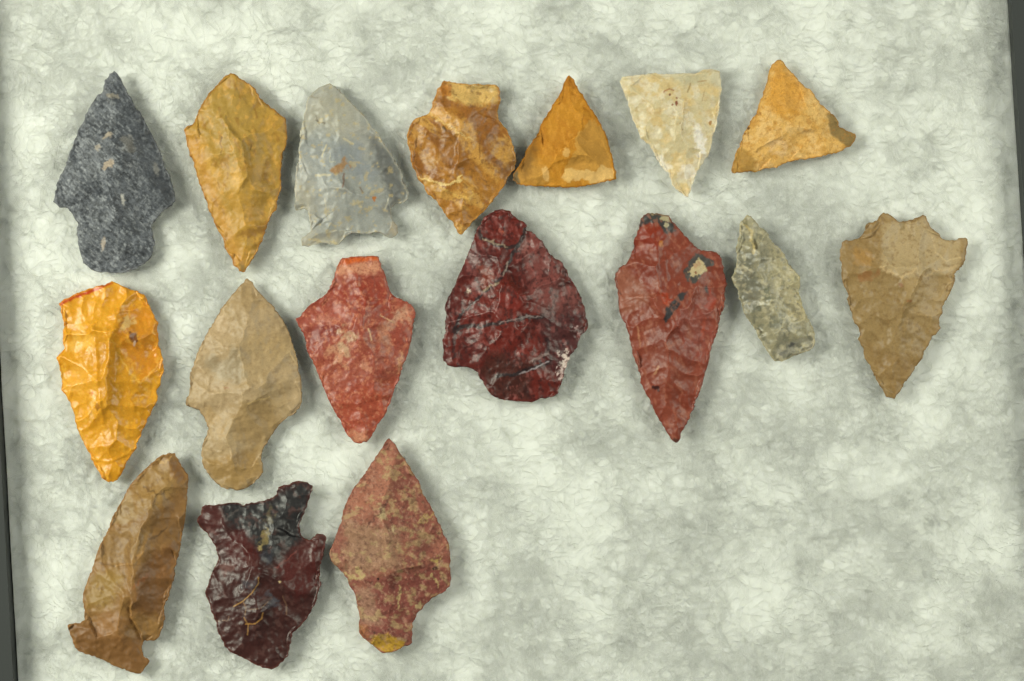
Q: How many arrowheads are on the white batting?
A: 17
